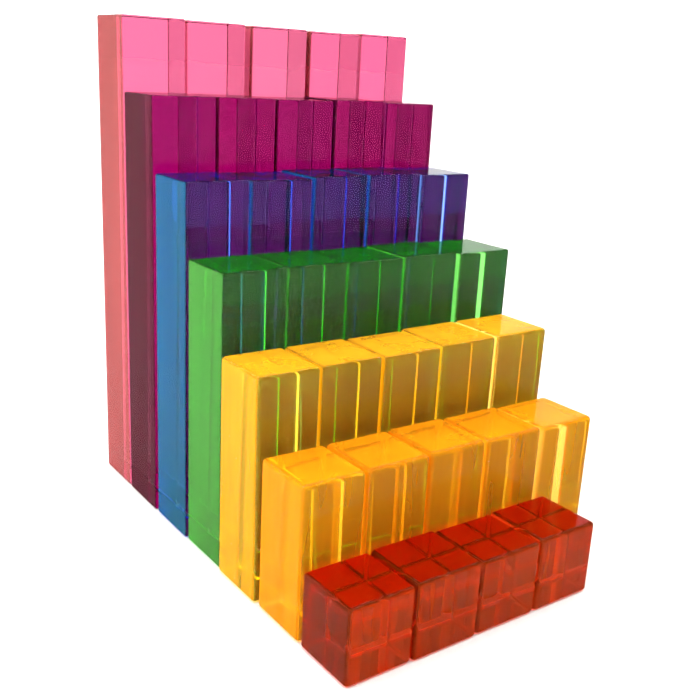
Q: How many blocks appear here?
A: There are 34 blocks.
